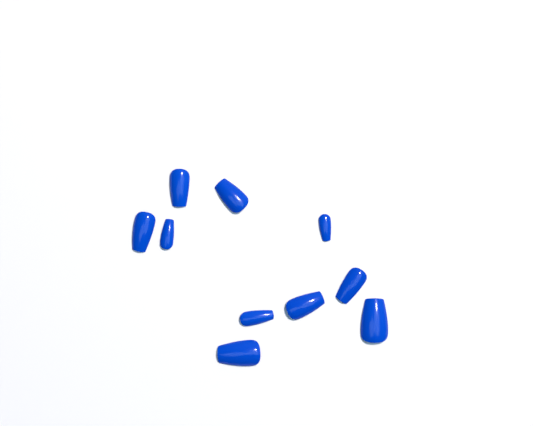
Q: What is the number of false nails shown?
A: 10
